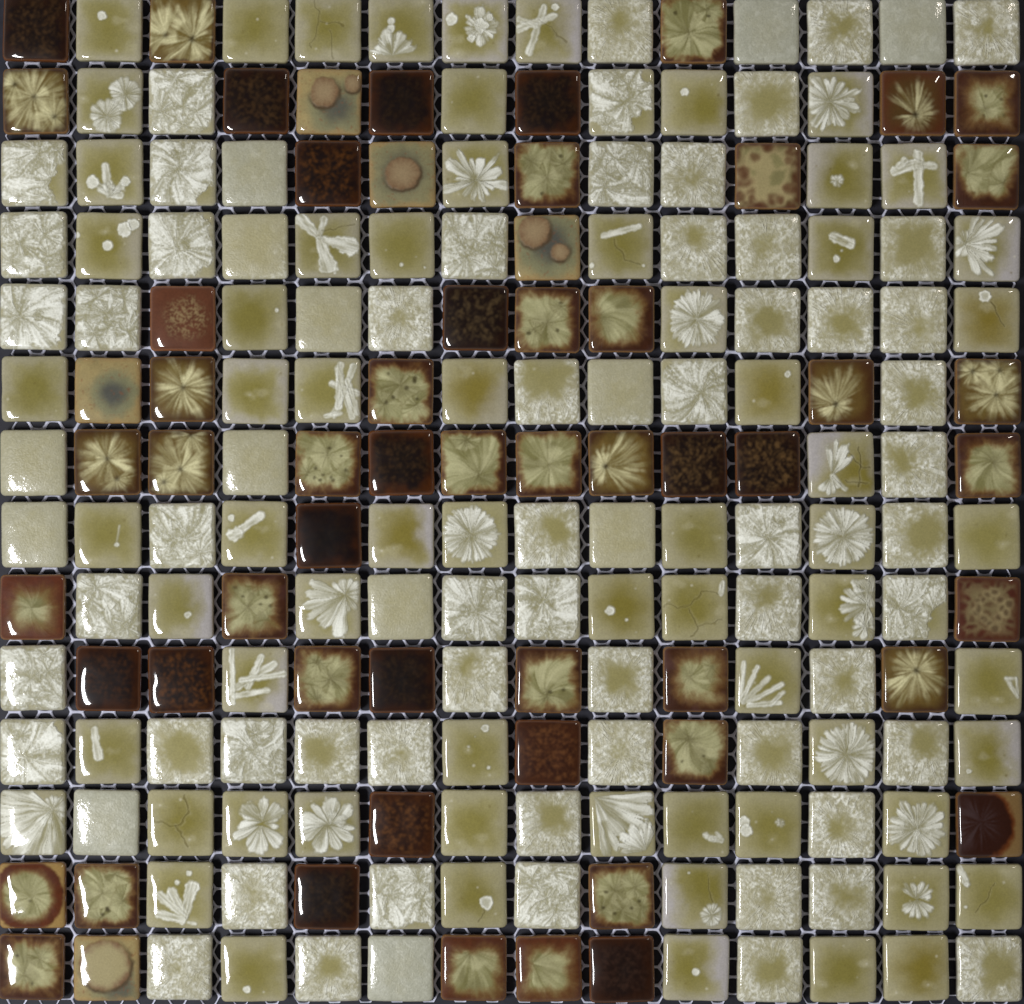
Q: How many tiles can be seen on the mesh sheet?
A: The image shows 196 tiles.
